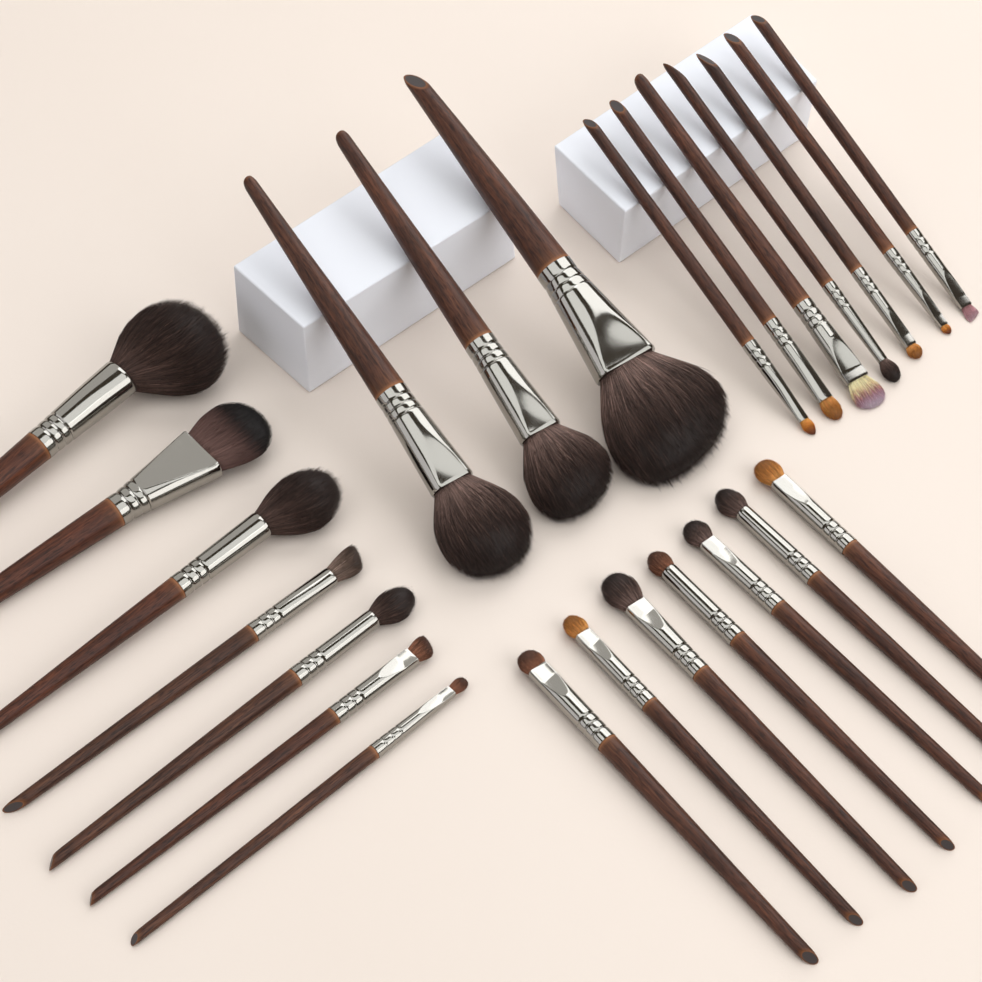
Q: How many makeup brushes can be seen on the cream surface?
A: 24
